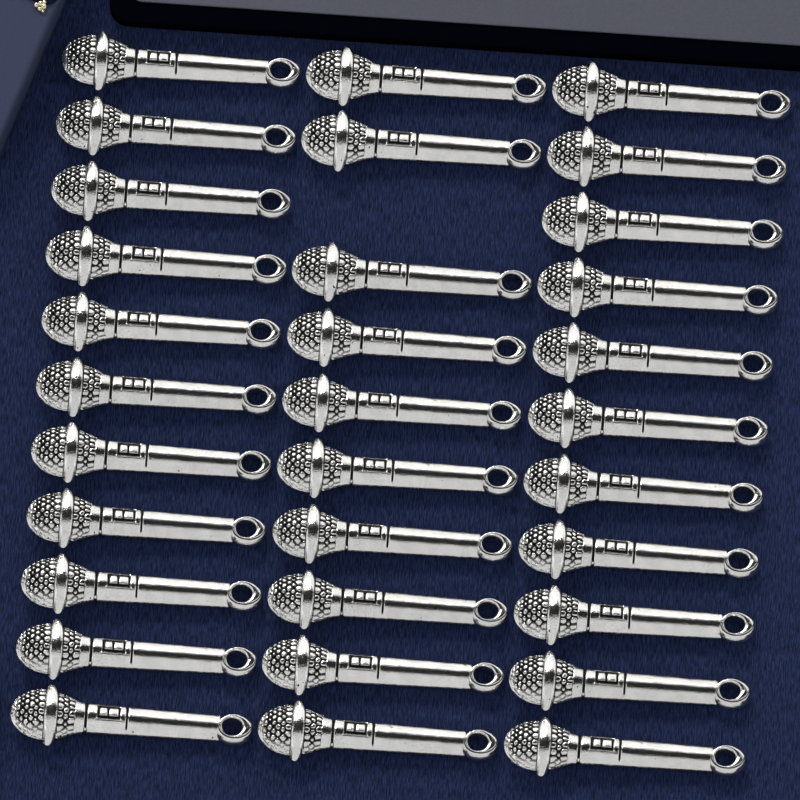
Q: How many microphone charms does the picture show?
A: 32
